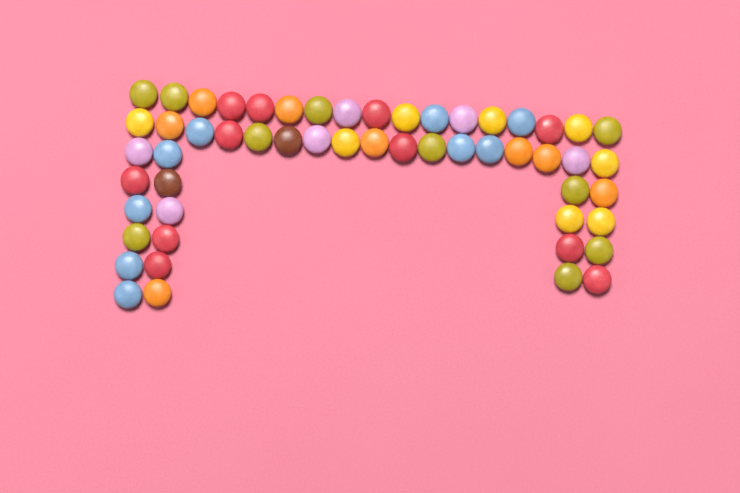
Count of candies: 54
